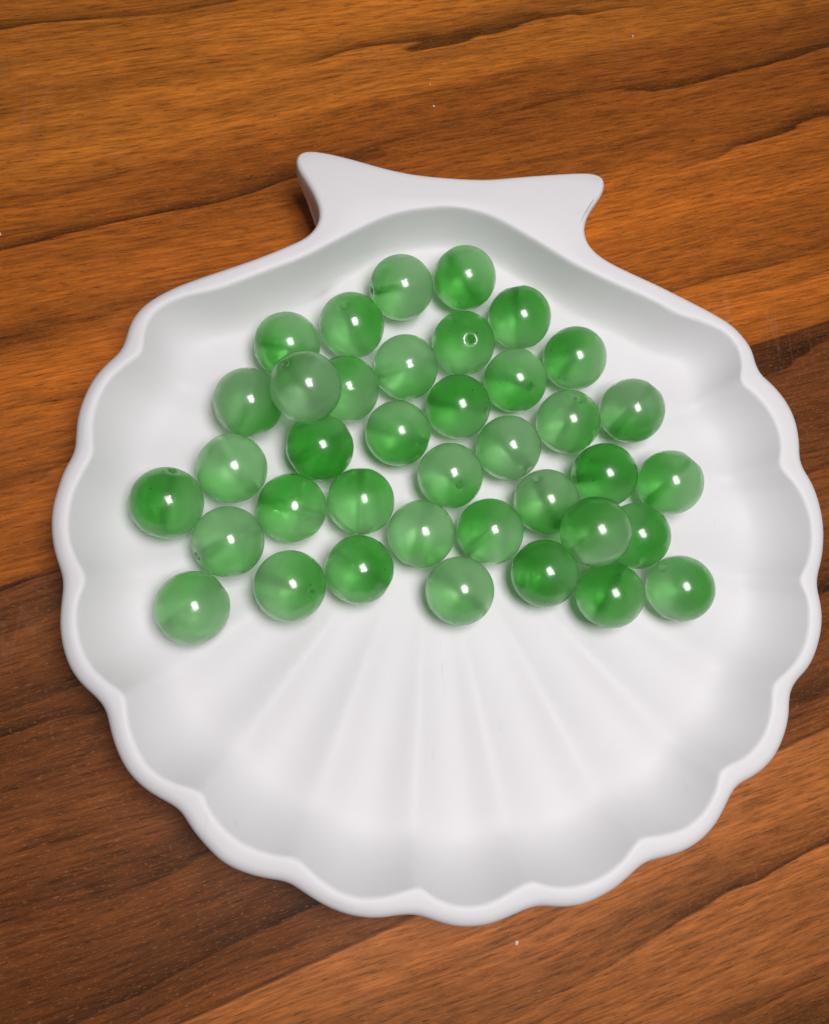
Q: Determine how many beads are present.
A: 38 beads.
